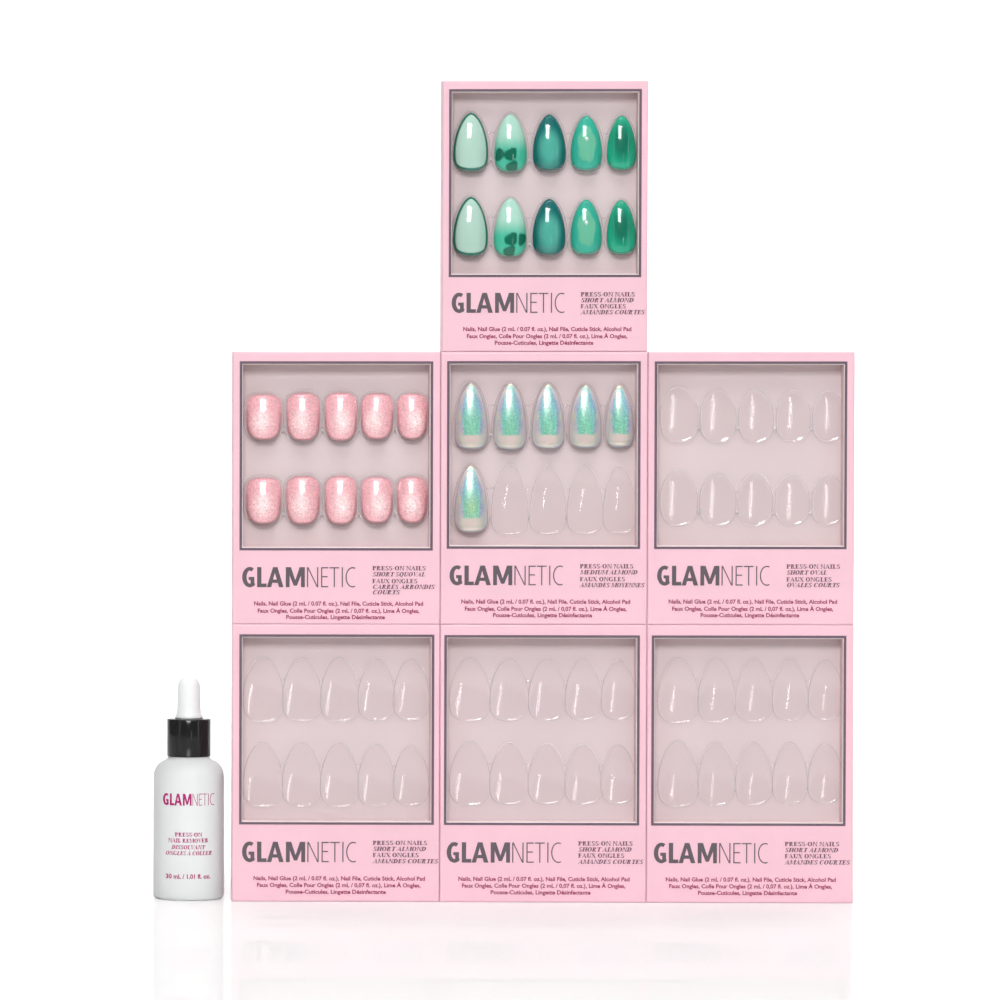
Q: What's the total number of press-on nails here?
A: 26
